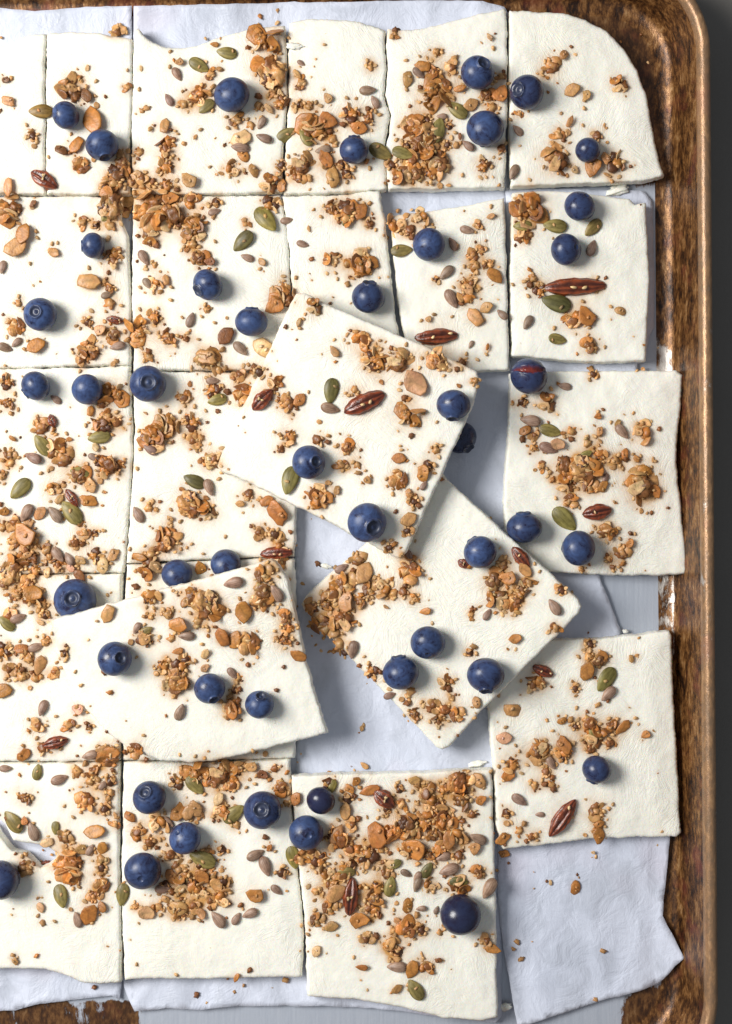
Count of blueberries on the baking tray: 45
